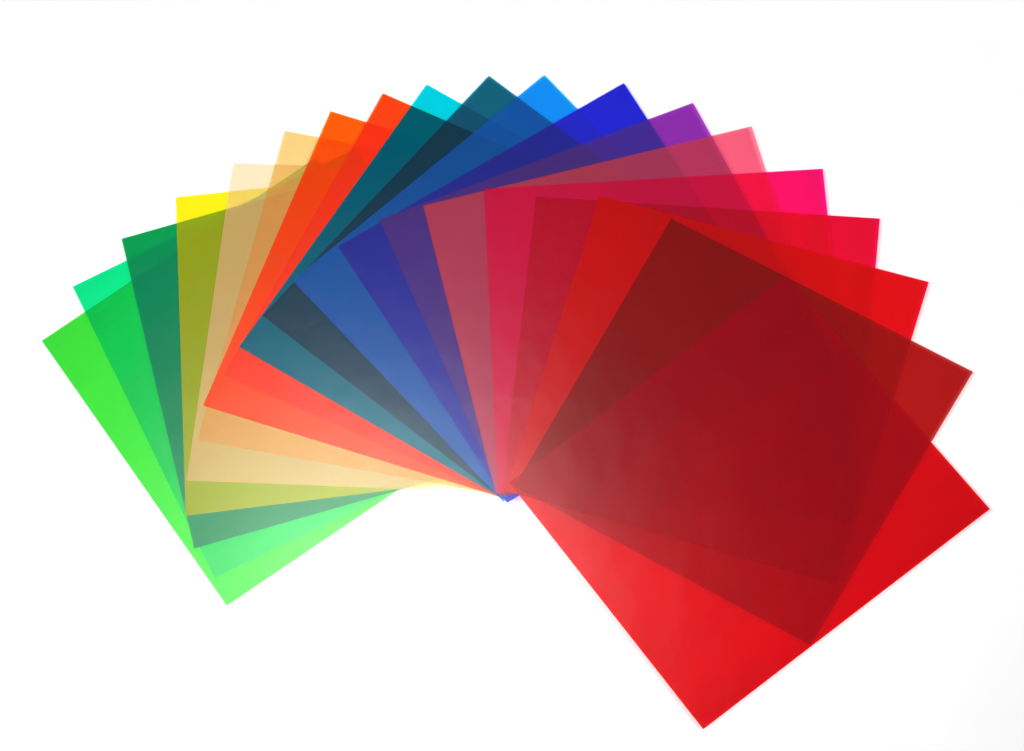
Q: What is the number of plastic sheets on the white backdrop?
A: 19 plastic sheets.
